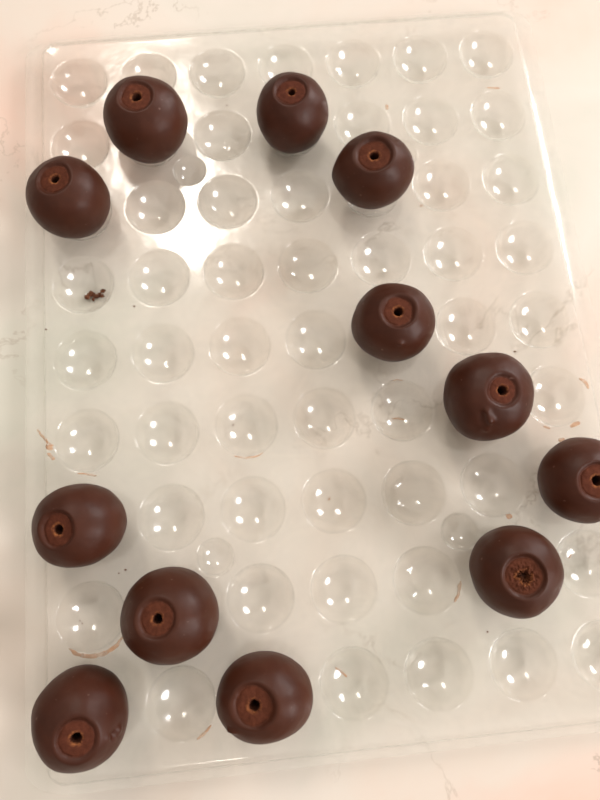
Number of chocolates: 12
